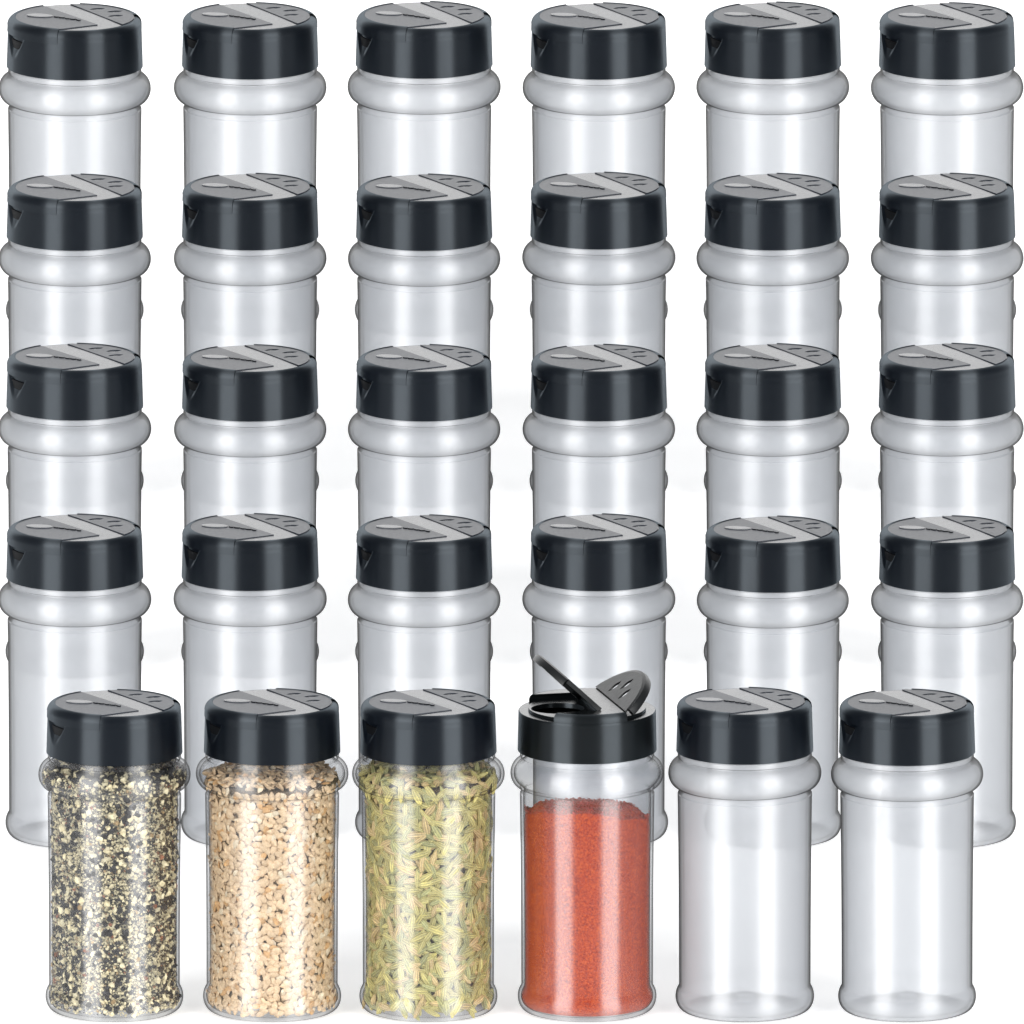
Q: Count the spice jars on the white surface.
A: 30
